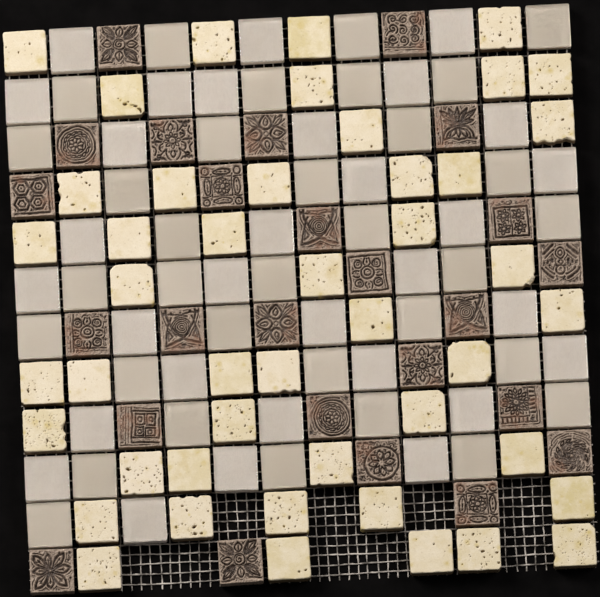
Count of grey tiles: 64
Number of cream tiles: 46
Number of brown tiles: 25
